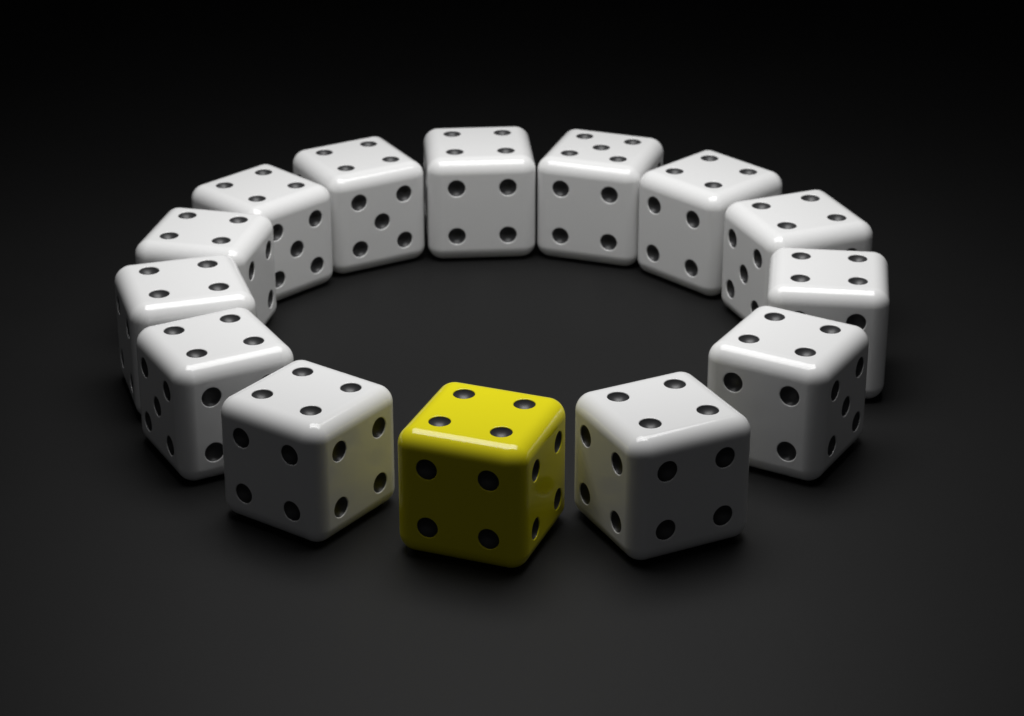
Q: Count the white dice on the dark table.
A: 13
